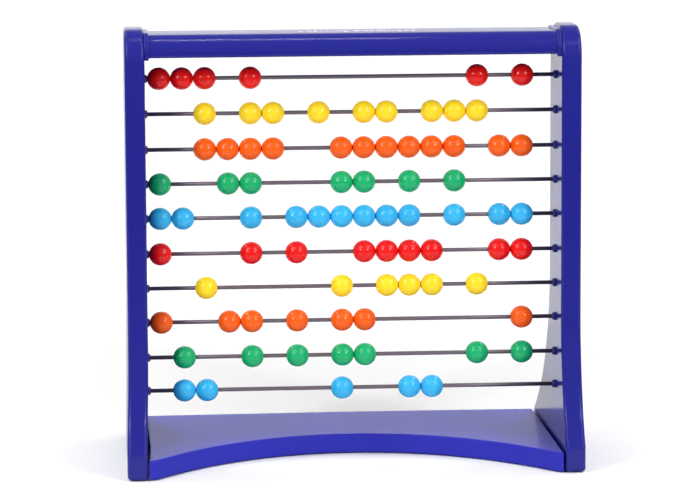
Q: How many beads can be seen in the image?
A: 80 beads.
